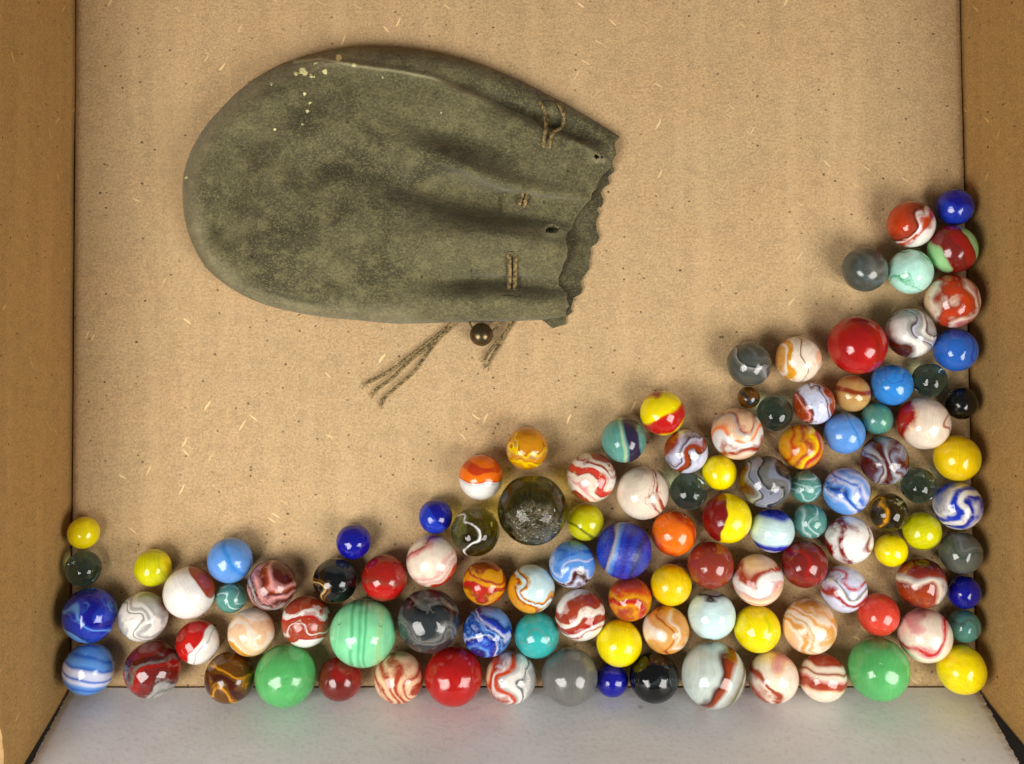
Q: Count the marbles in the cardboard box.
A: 109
